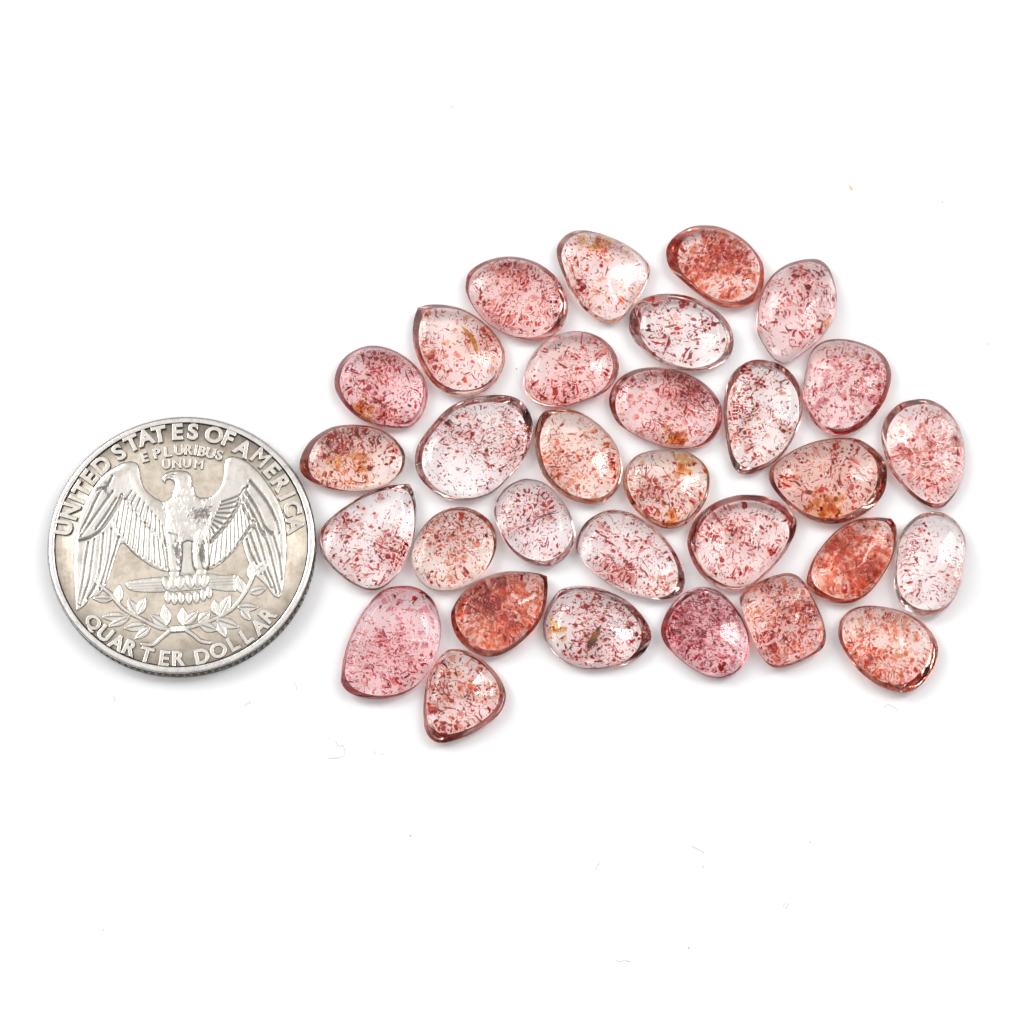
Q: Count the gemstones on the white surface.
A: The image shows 31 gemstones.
